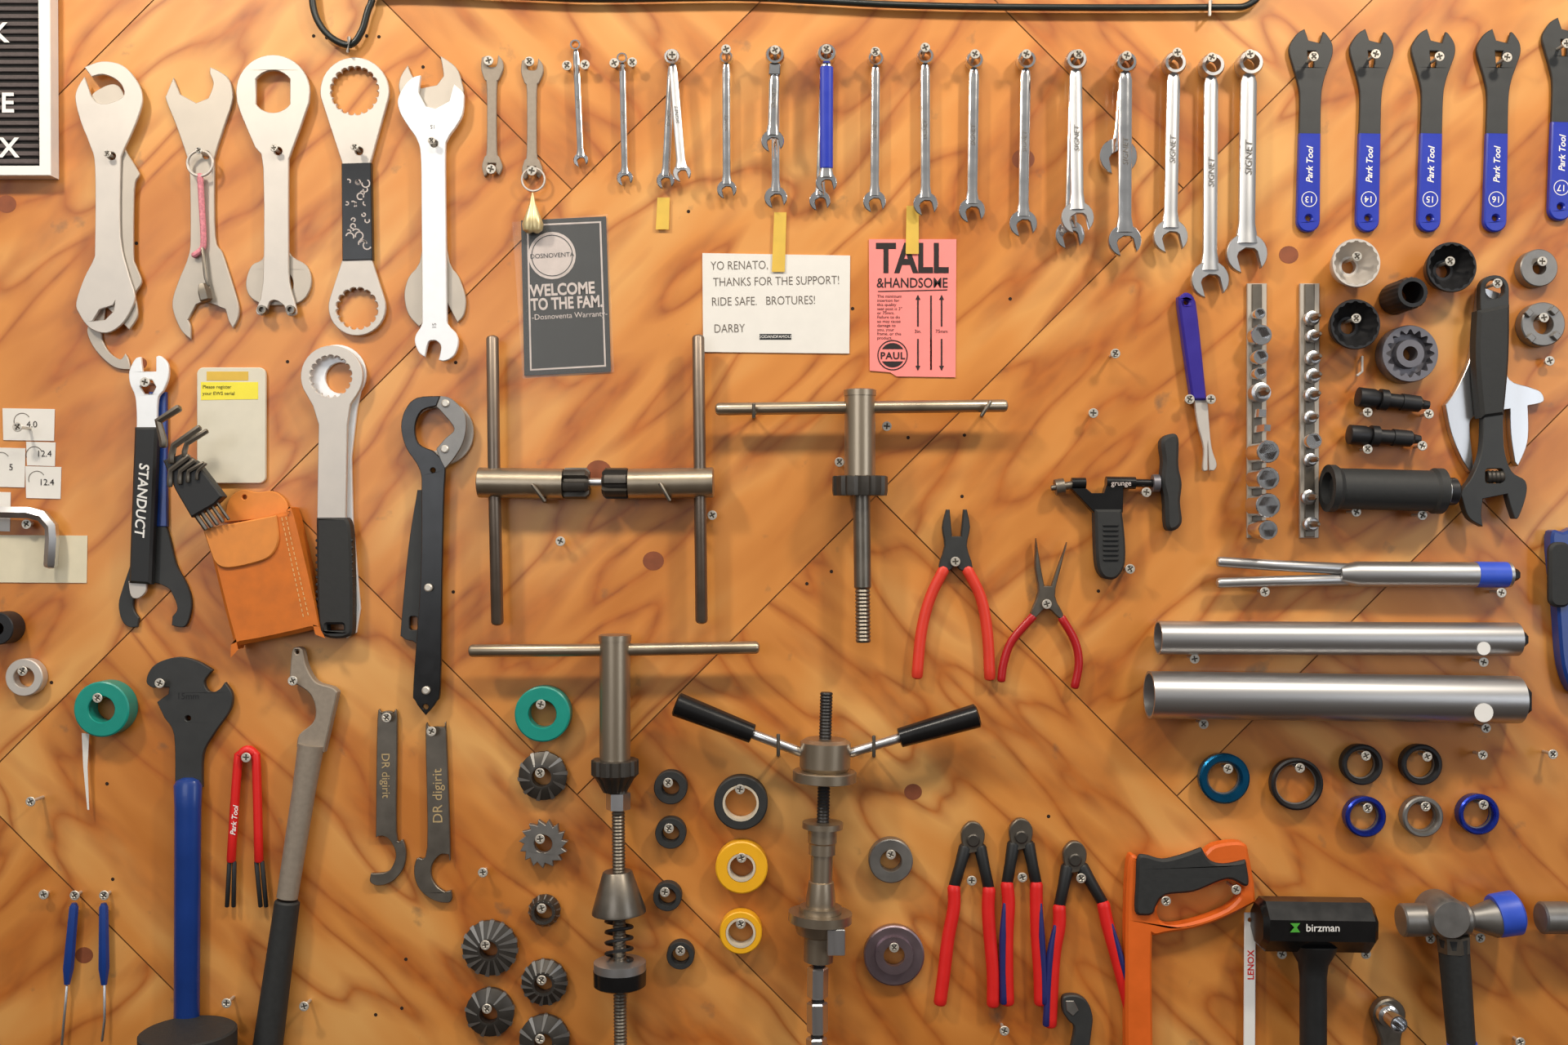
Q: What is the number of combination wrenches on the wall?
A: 20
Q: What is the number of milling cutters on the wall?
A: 7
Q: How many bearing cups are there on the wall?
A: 7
